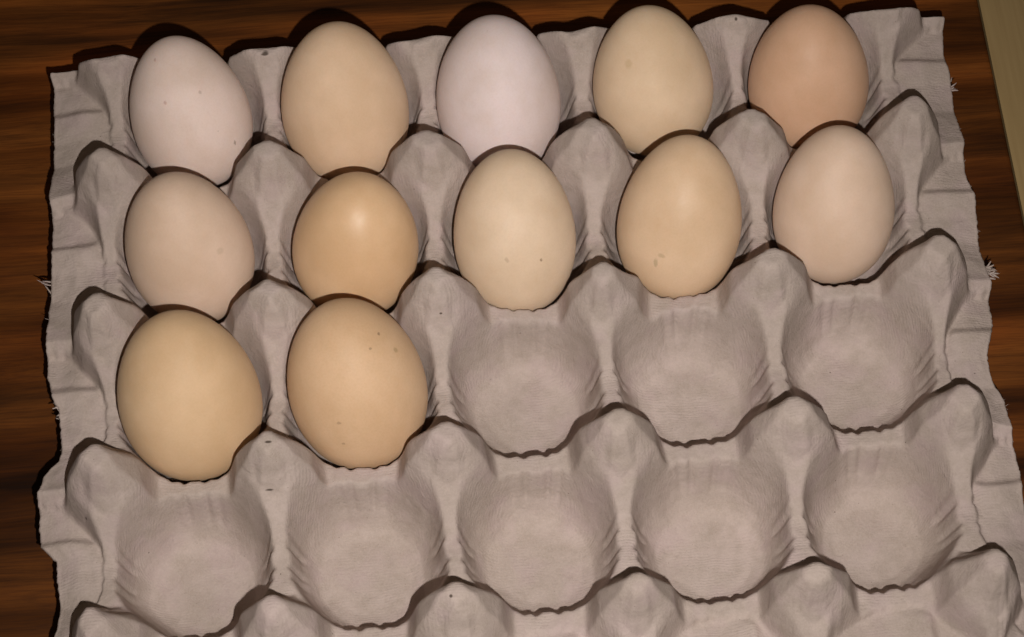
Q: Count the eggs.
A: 12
